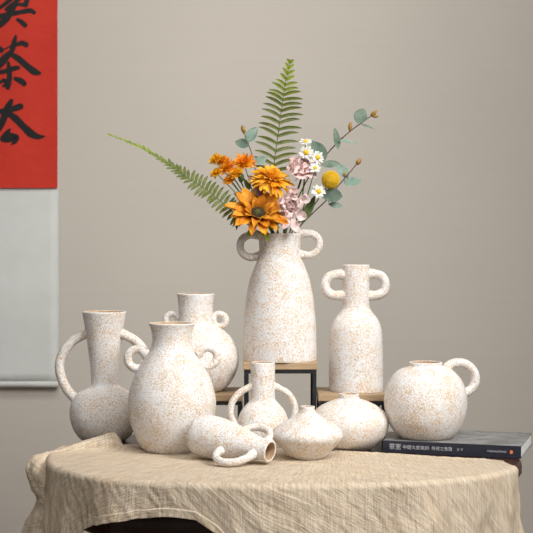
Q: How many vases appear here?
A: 10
